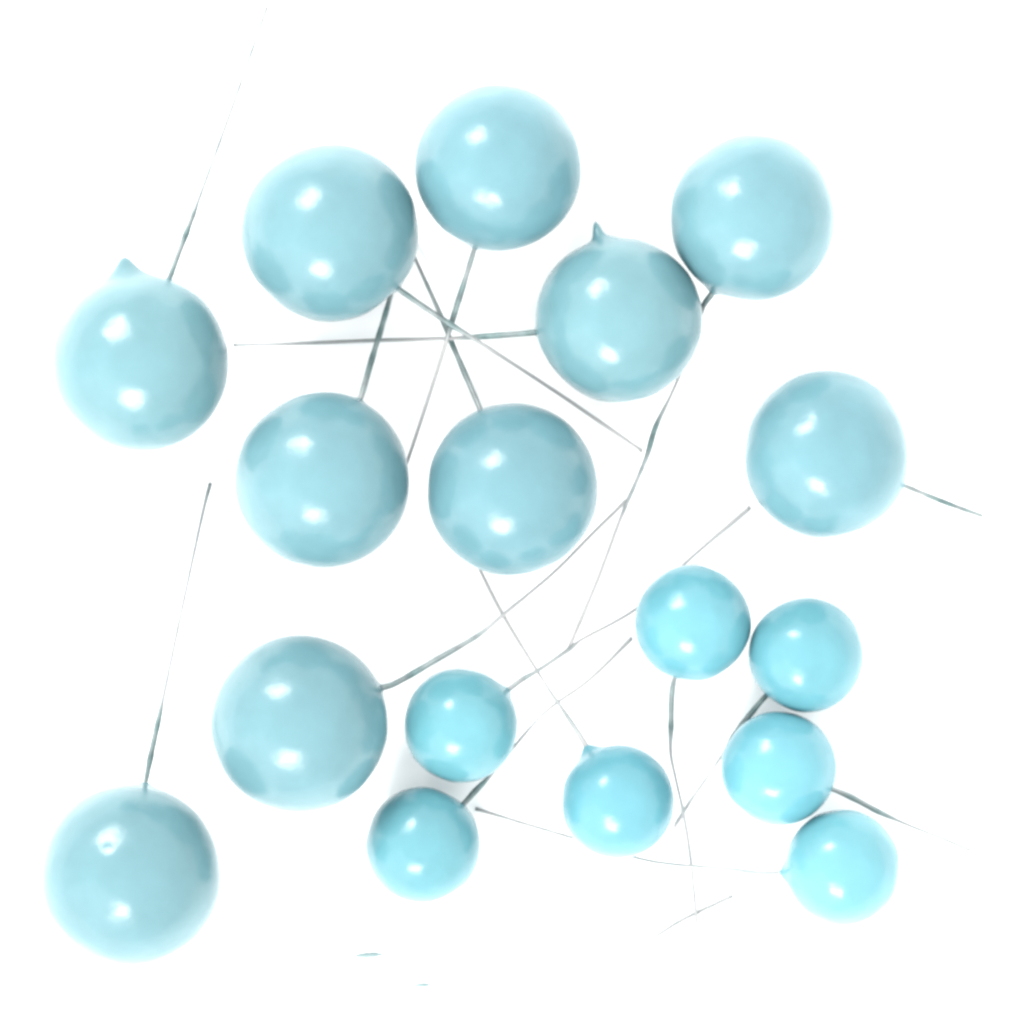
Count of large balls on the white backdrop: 10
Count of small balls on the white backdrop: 7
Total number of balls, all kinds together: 17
